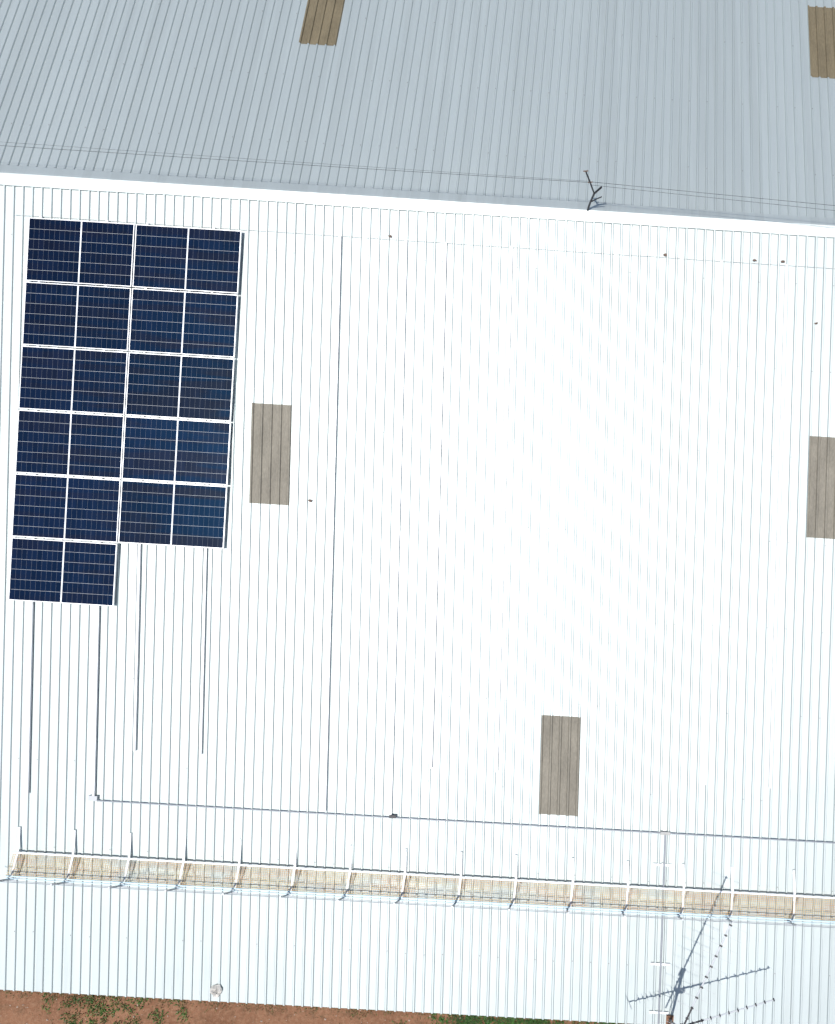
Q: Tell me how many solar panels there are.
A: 11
